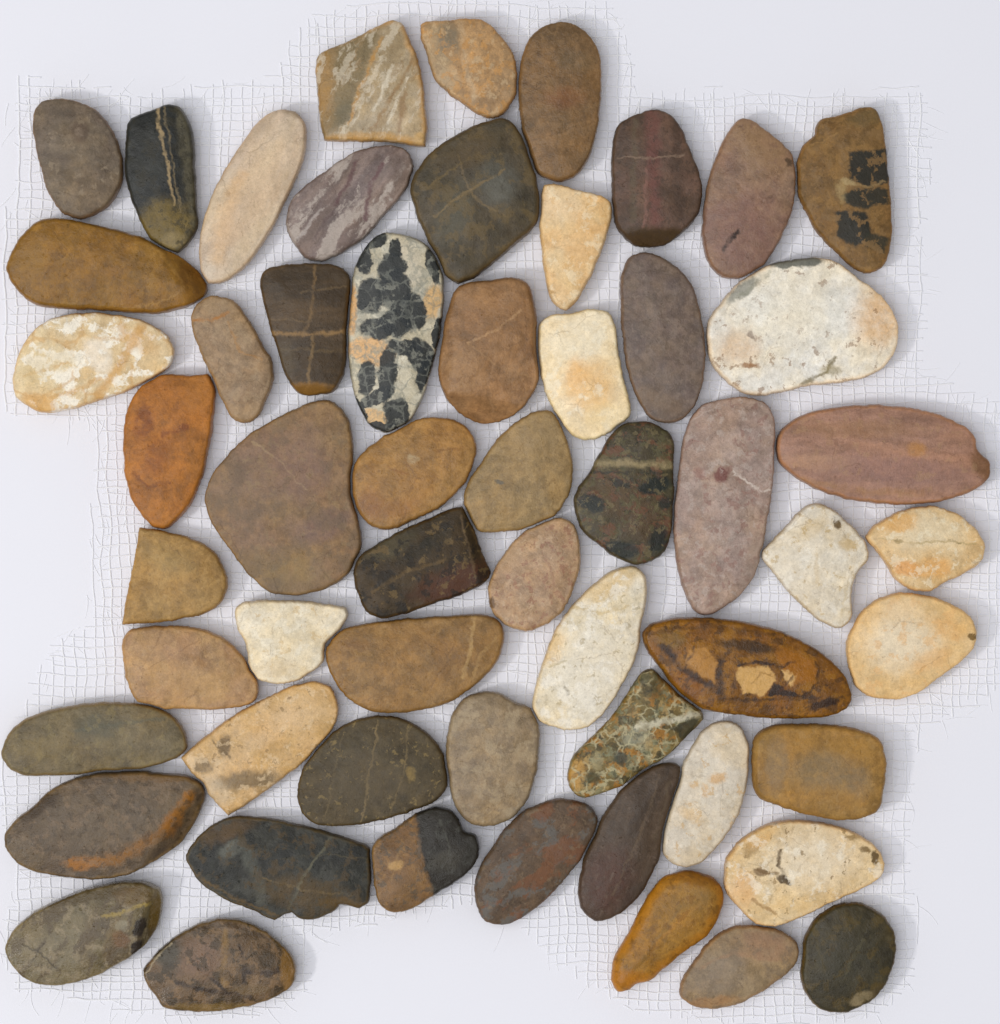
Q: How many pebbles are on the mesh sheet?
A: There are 57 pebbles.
